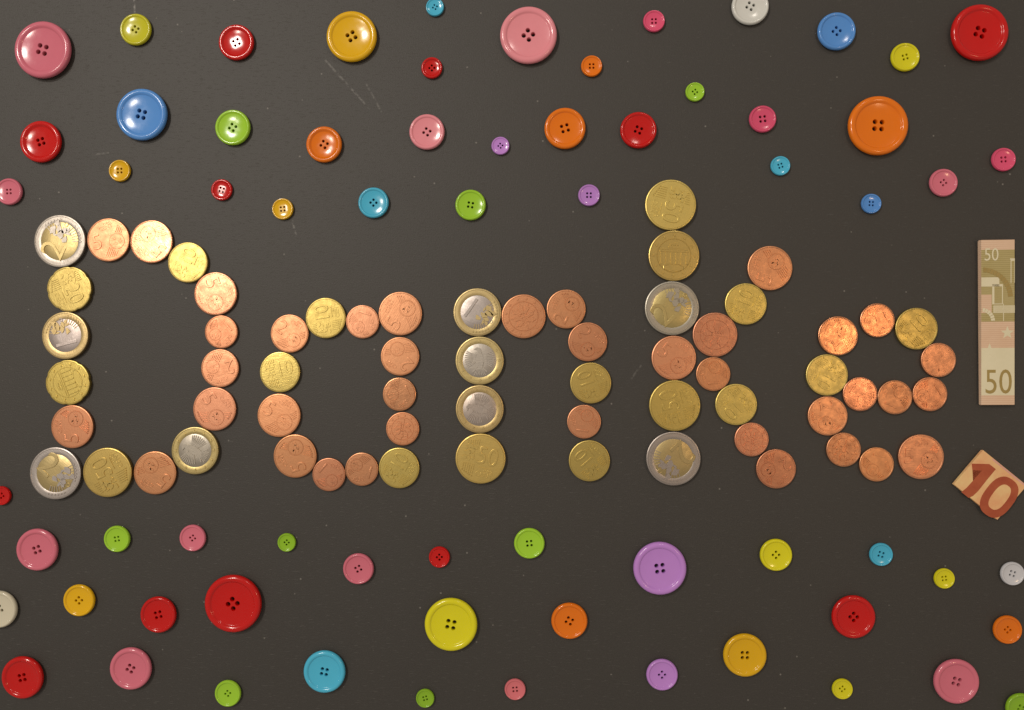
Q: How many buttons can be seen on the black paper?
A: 67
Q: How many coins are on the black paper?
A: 64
